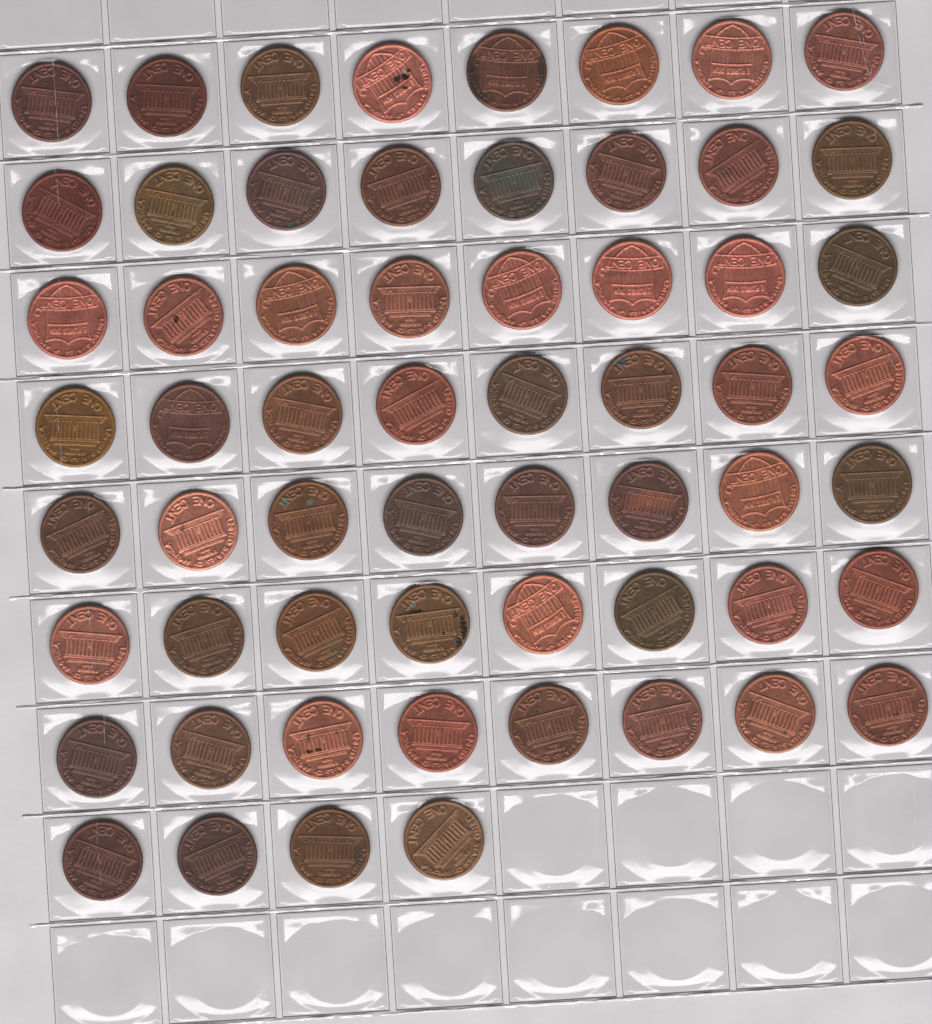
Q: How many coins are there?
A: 60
